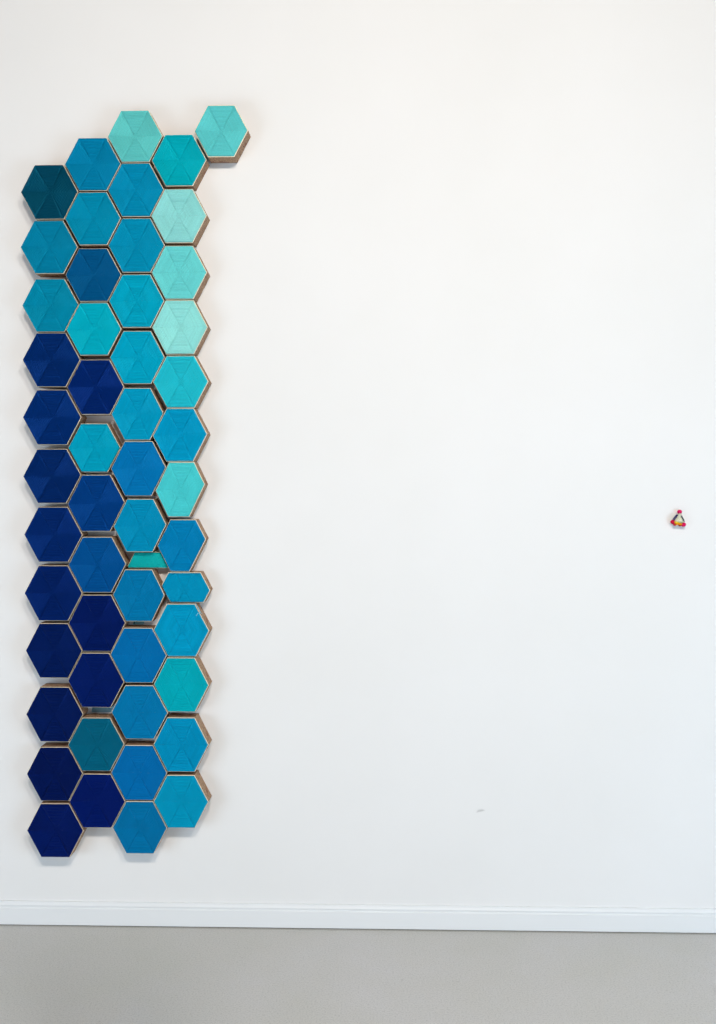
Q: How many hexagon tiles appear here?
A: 52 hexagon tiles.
